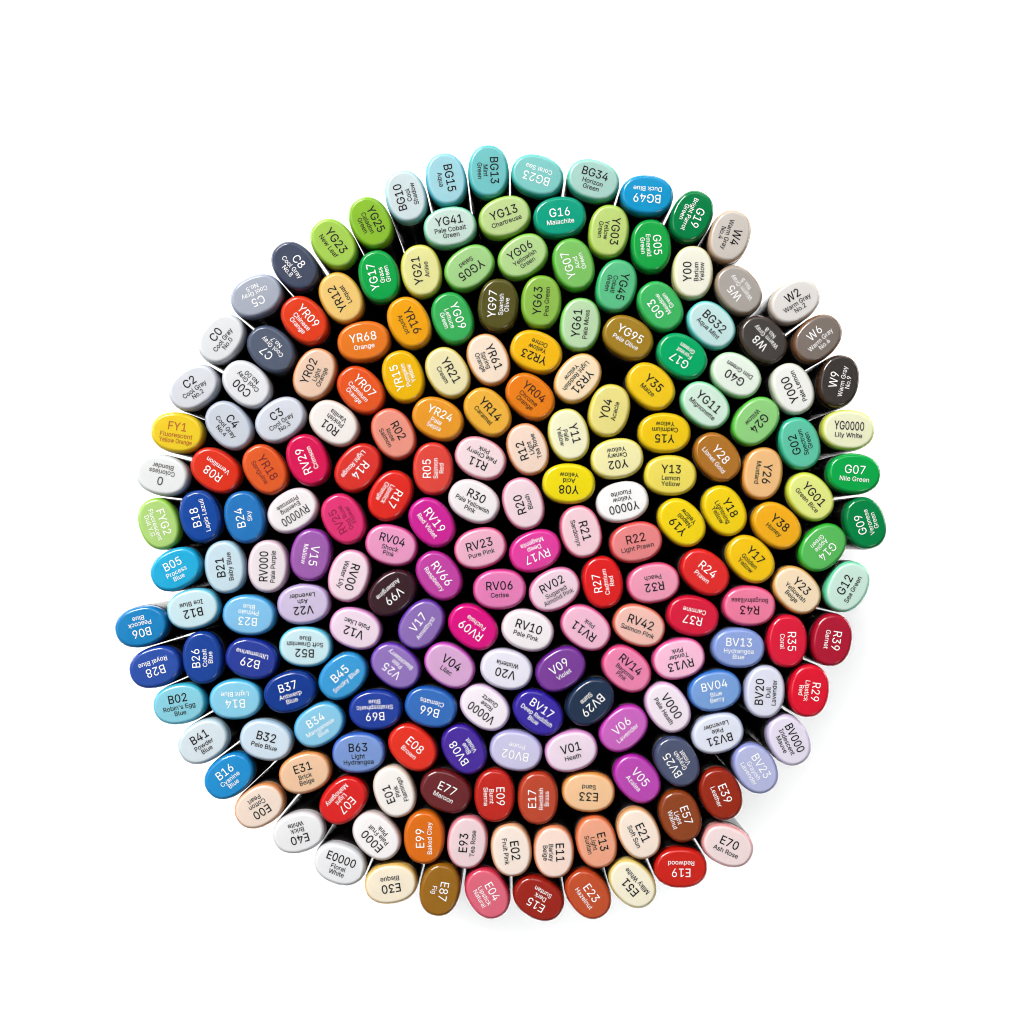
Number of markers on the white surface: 200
